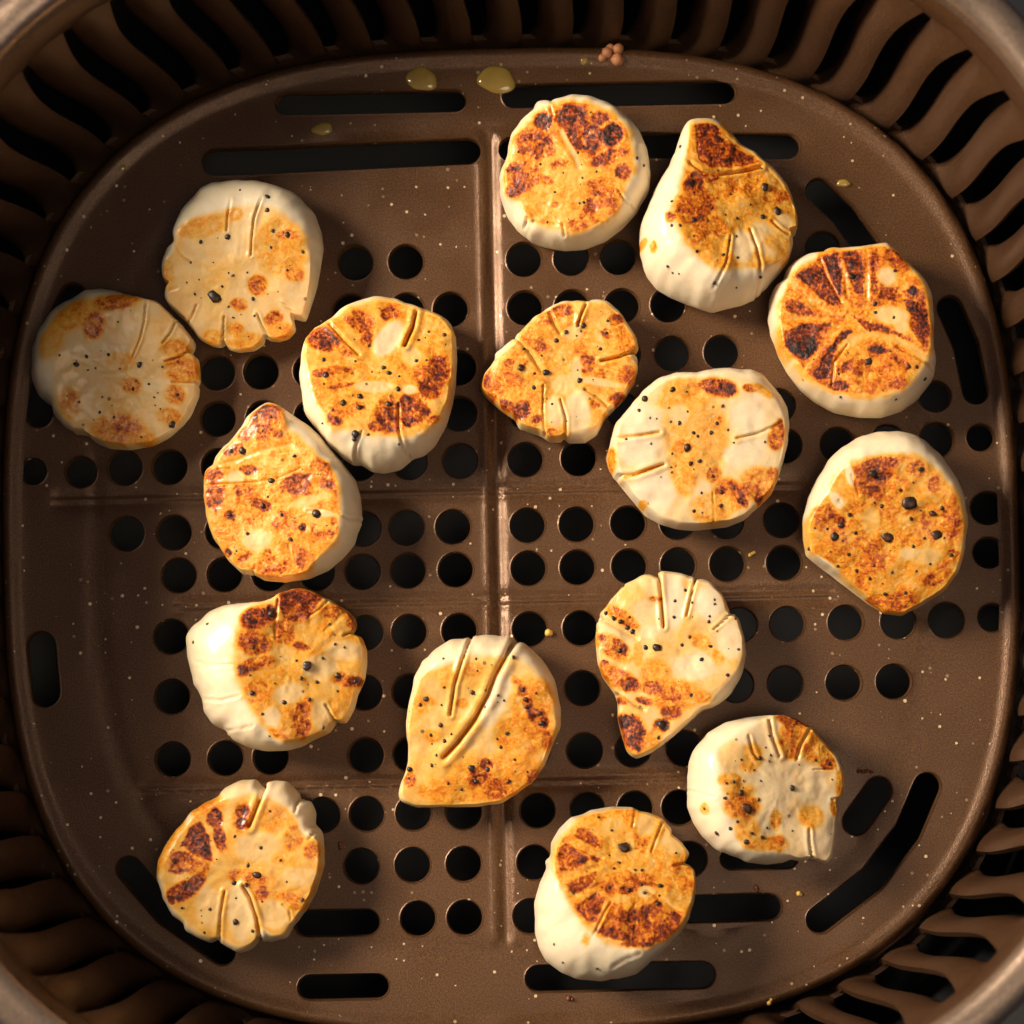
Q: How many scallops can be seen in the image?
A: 16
